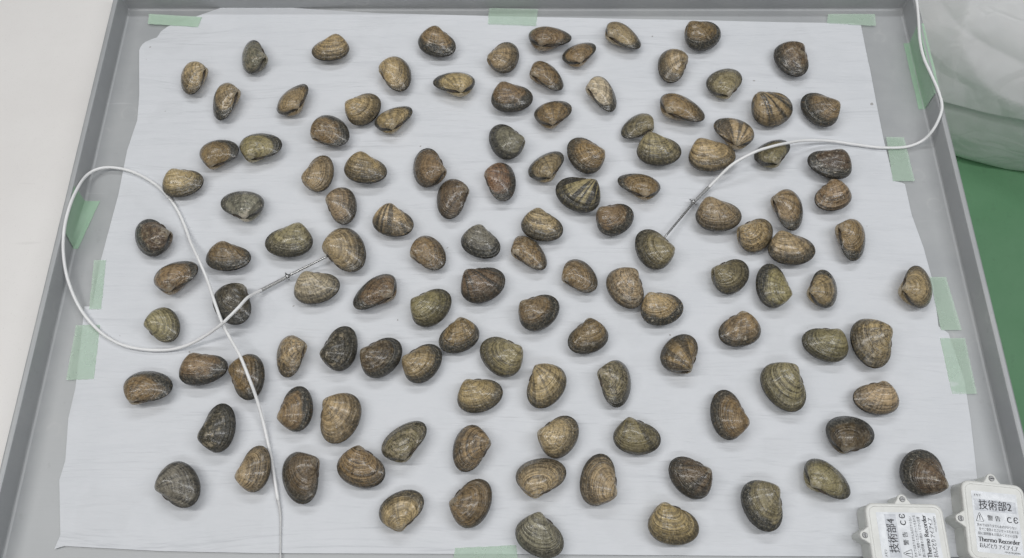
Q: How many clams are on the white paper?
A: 121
